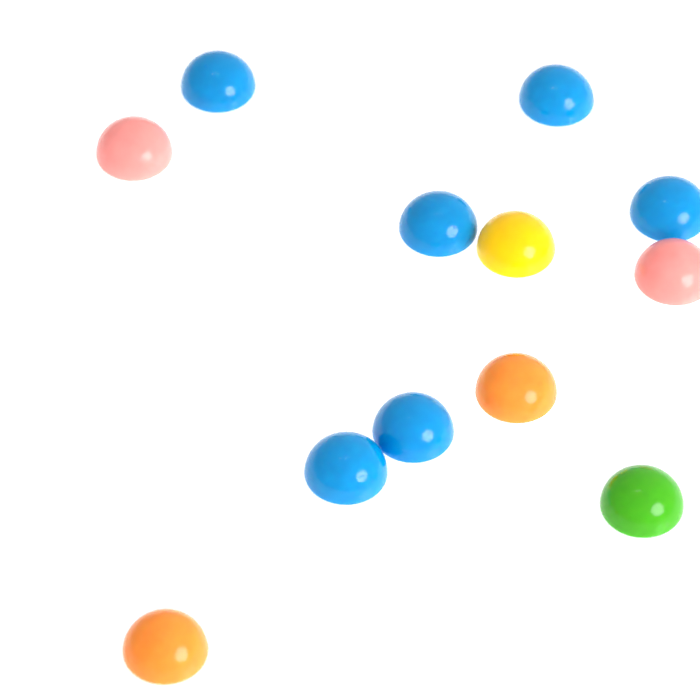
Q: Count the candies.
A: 12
